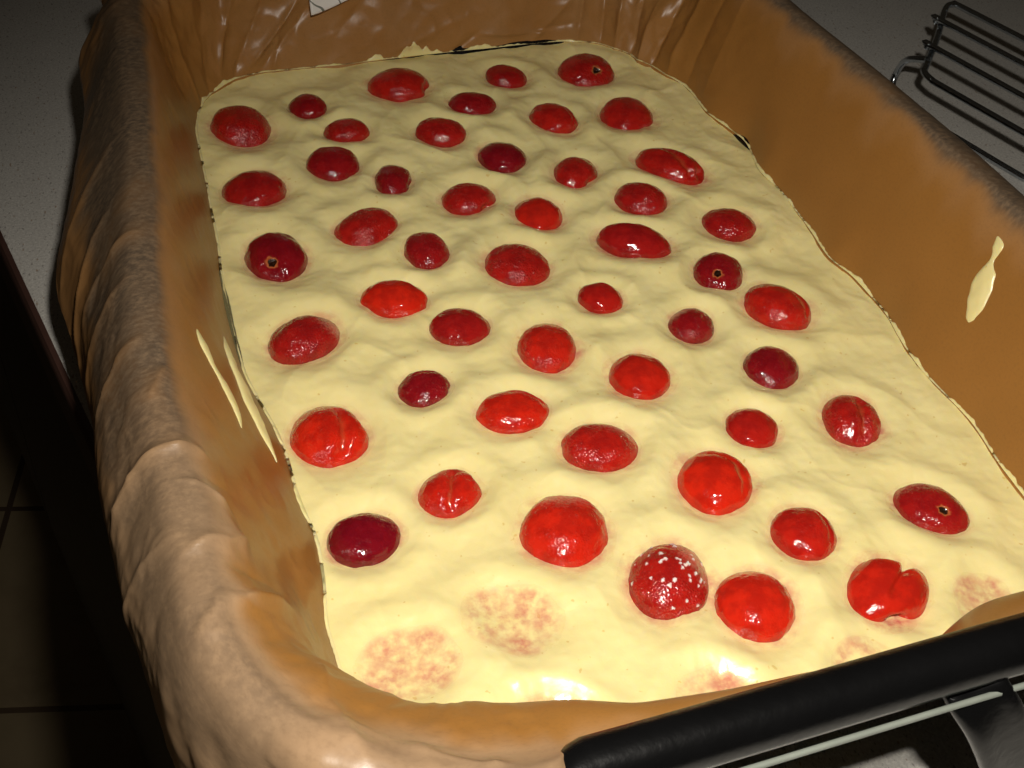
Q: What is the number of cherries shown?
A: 50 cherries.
